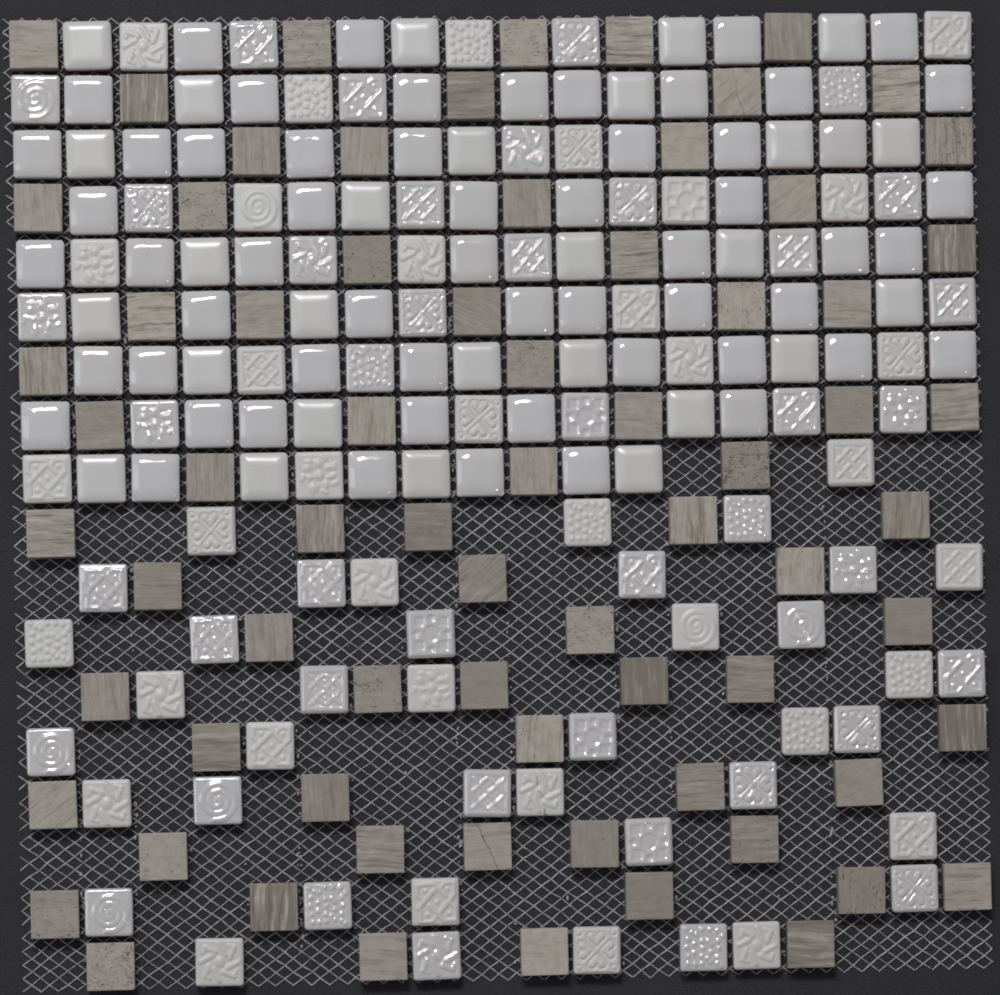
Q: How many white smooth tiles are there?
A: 84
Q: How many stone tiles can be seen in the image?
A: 72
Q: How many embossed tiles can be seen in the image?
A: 79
